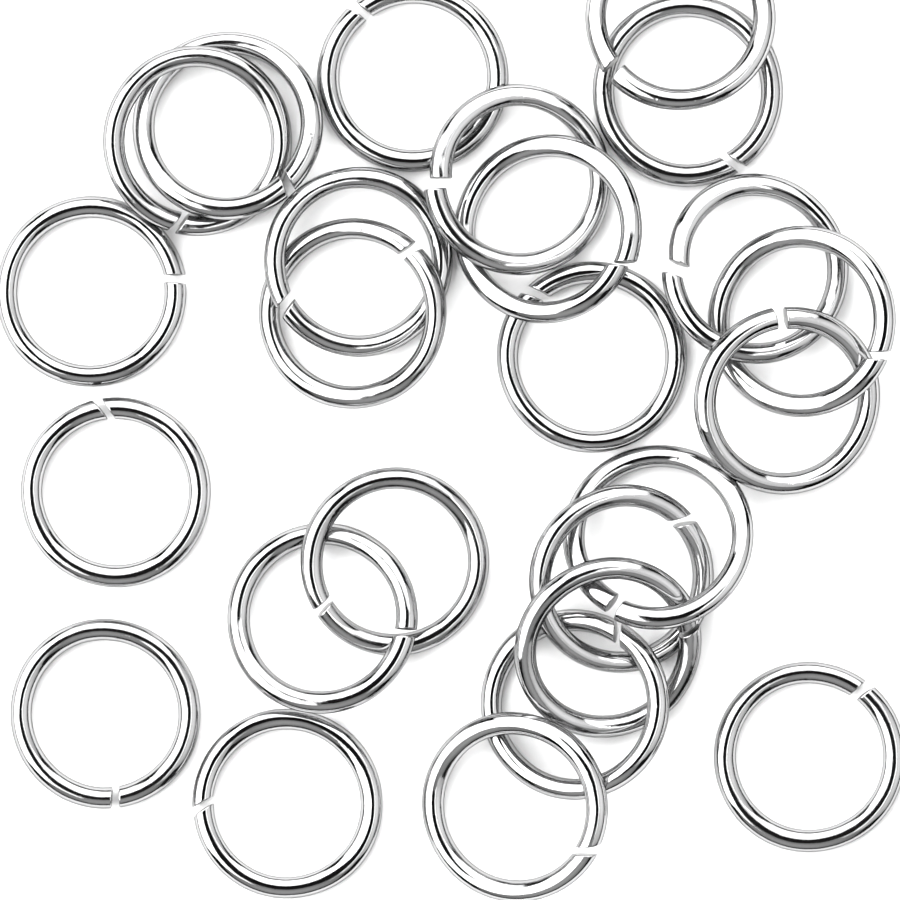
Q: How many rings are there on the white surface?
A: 25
